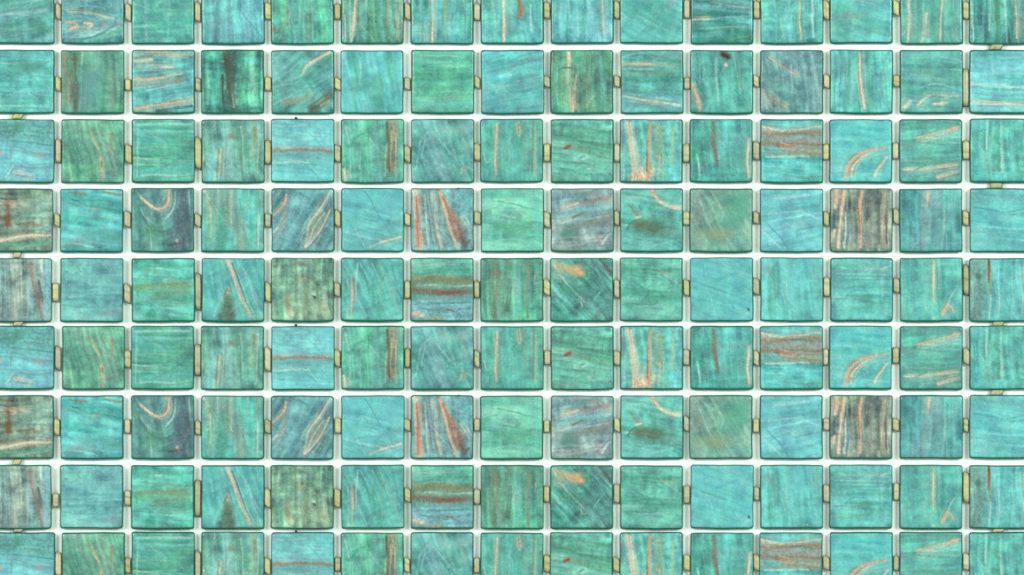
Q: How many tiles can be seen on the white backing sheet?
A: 135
